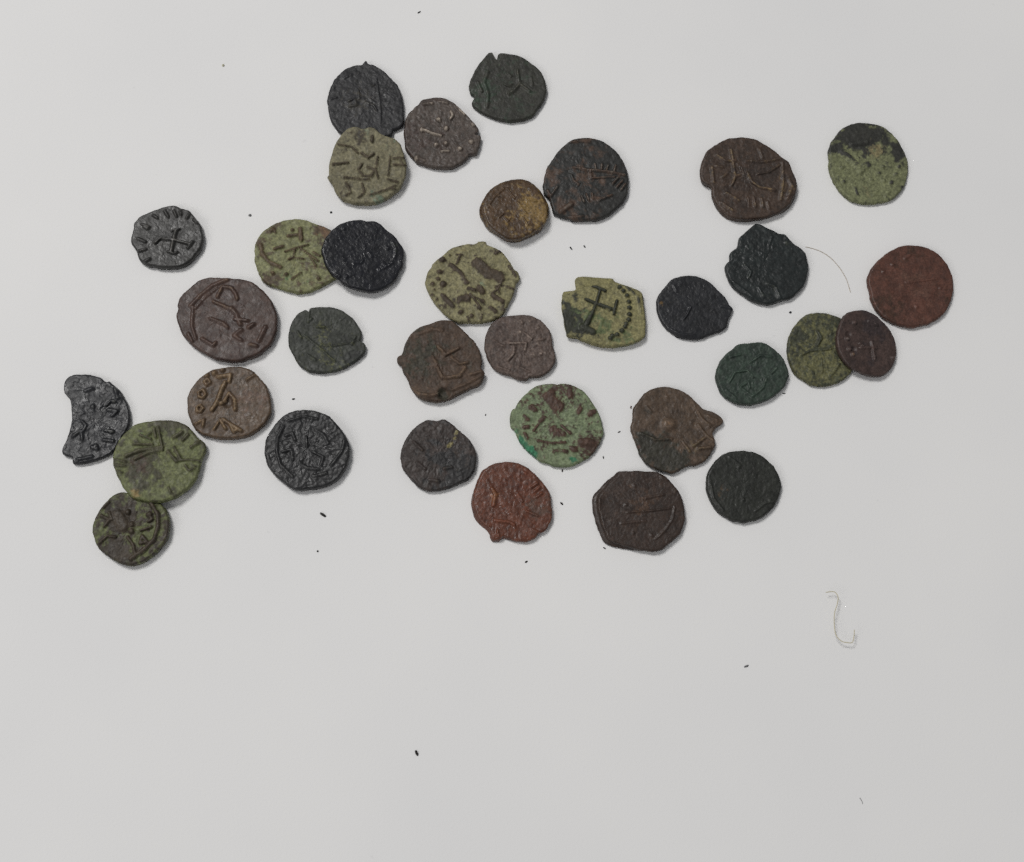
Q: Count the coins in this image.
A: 34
